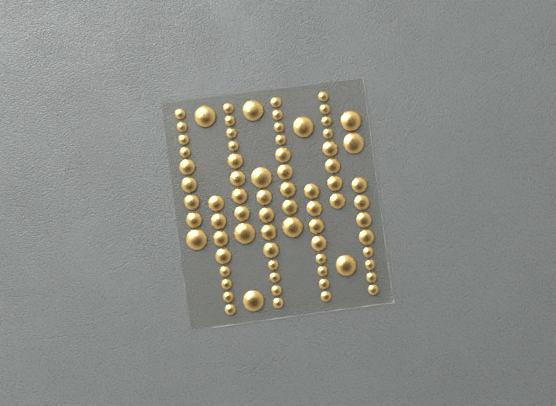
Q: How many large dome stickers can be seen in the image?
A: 11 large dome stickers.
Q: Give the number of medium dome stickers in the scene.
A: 32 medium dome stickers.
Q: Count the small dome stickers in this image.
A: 32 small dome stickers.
